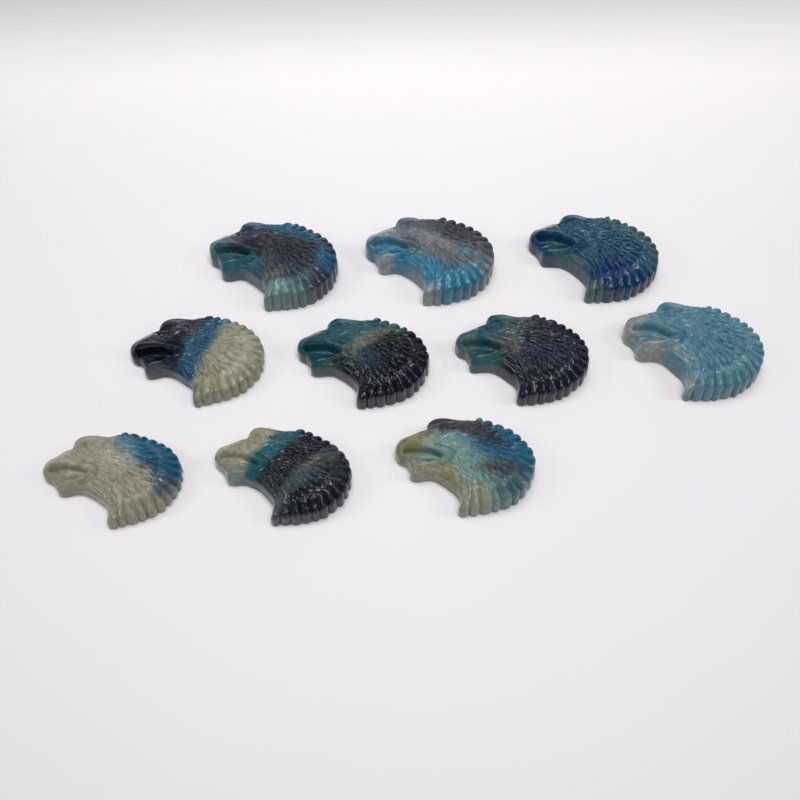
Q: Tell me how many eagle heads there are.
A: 10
